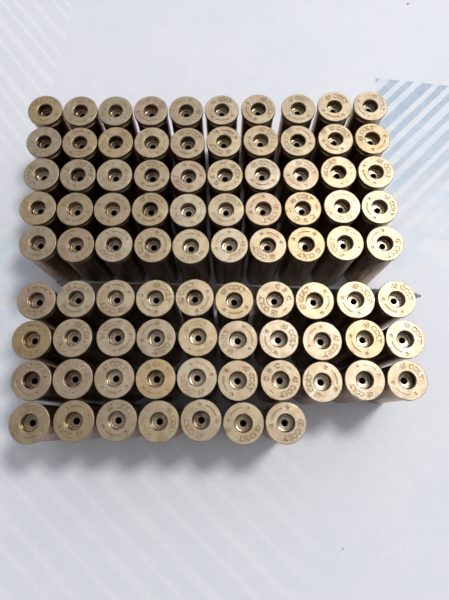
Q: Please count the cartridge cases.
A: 87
